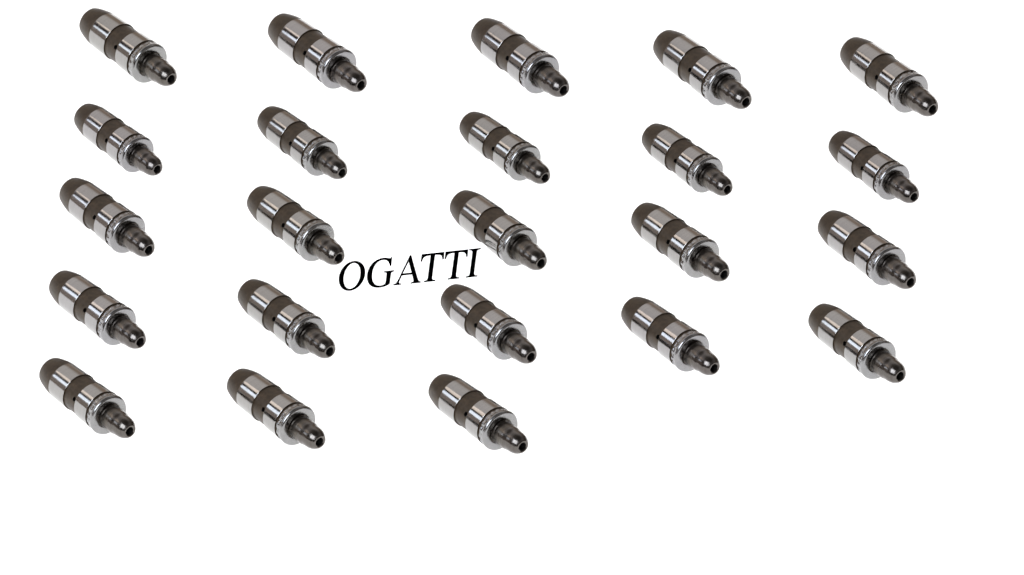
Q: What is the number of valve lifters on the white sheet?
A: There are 23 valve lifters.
